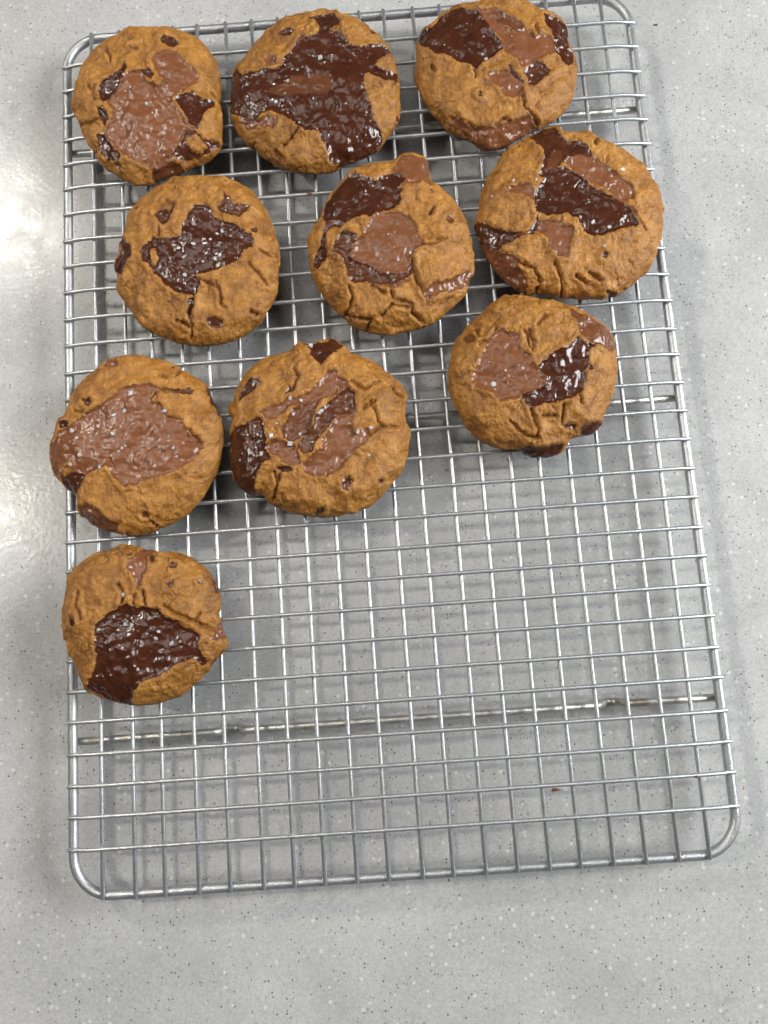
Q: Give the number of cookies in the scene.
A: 10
